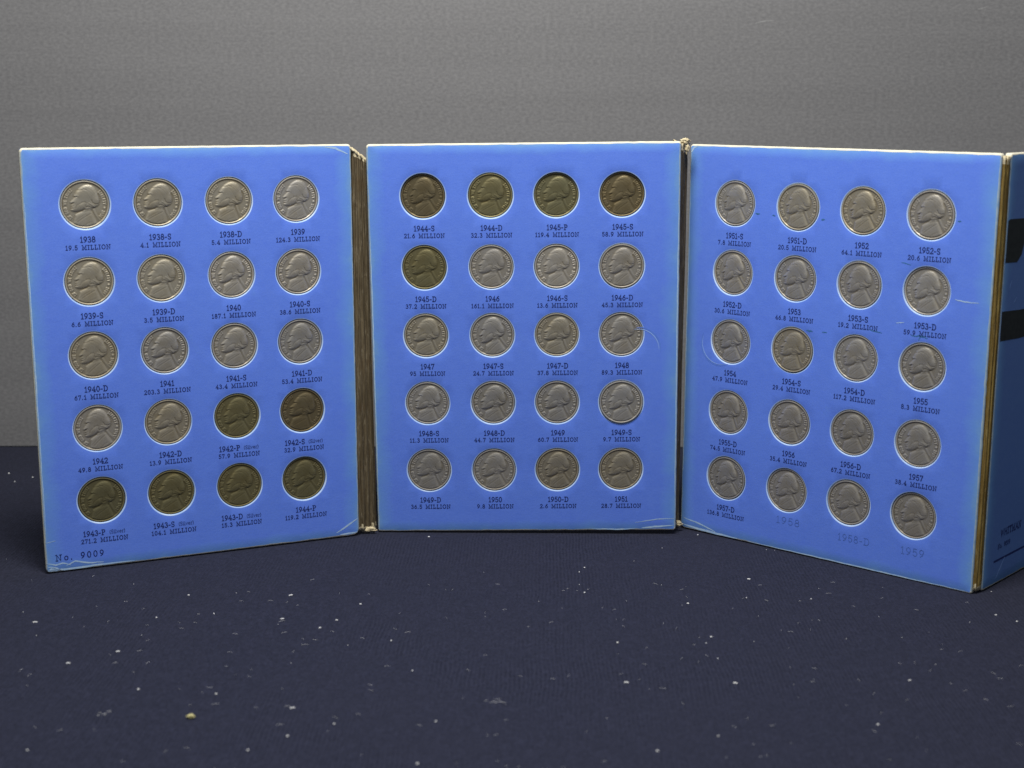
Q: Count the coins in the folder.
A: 60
